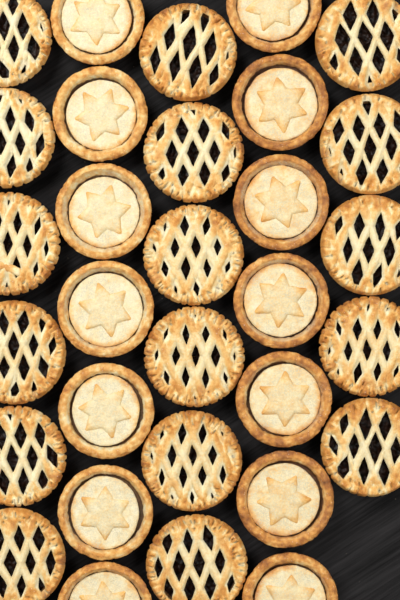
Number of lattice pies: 17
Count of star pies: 14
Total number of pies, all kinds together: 31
